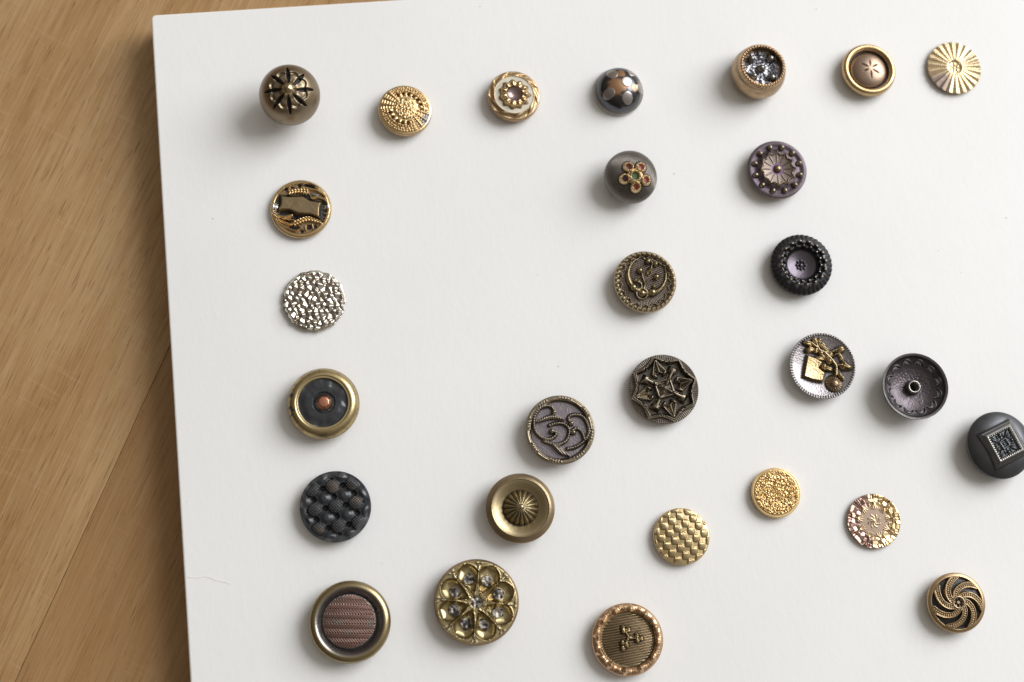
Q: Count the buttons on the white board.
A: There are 28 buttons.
